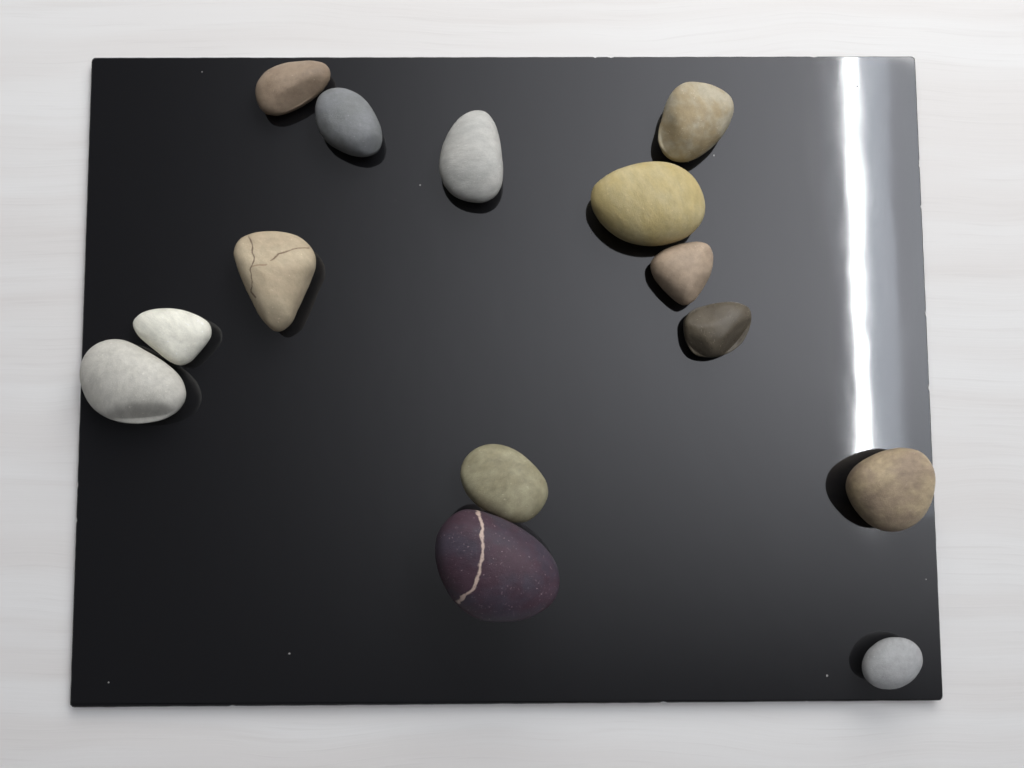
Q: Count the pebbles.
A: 14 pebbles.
